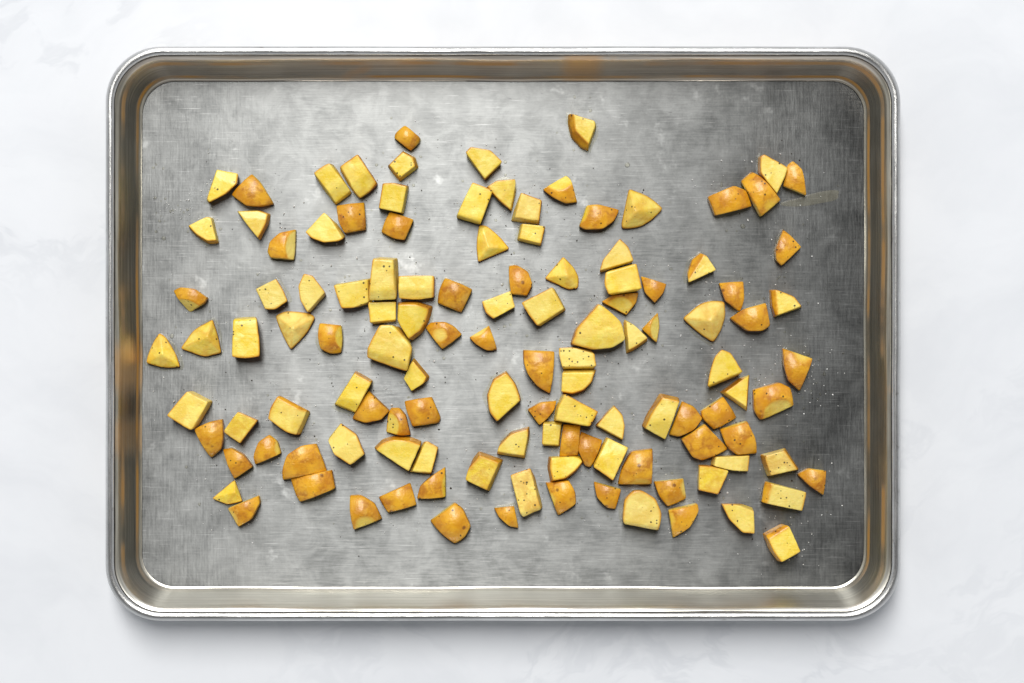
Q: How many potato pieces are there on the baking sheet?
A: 121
